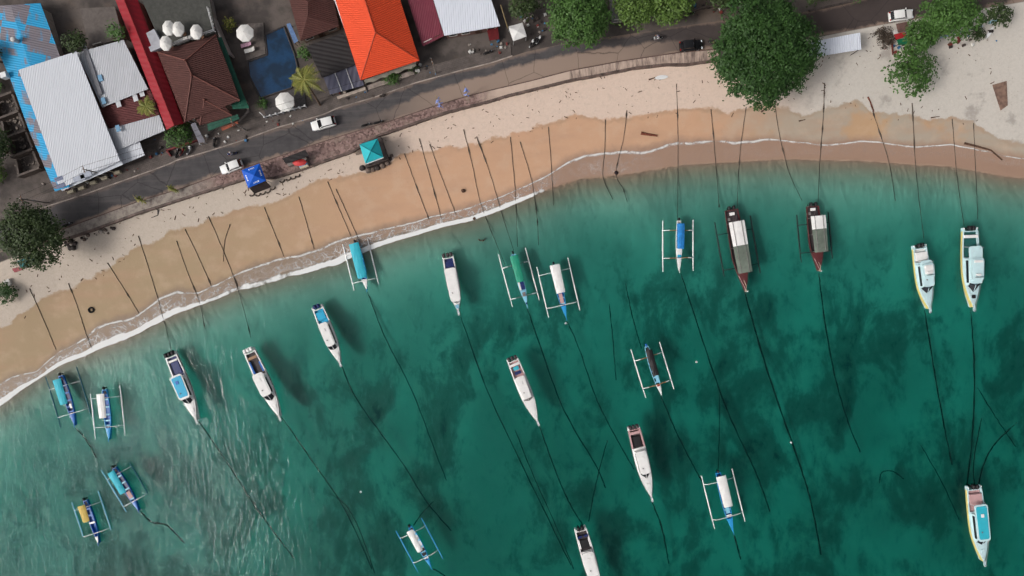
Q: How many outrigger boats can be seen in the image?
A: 13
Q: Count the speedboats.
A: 10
